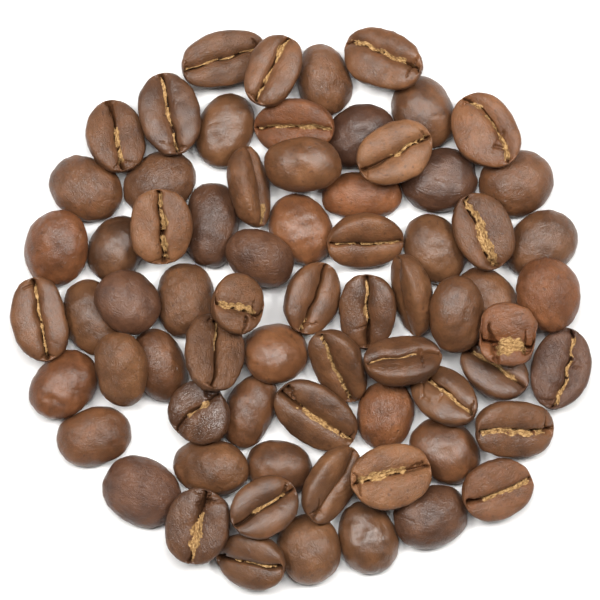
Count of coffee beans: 70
